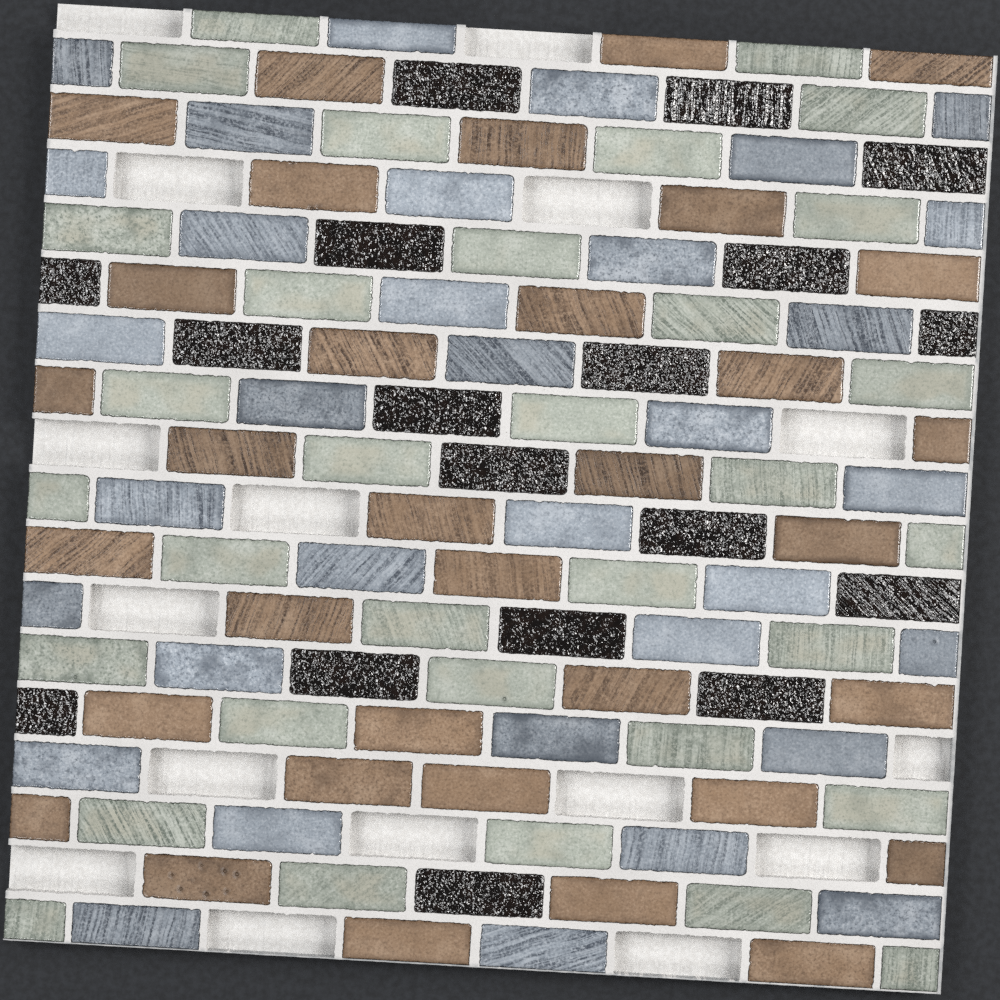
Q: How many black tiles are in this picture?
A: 18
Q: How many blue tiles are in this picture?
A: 34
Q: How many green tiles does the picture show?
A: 33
